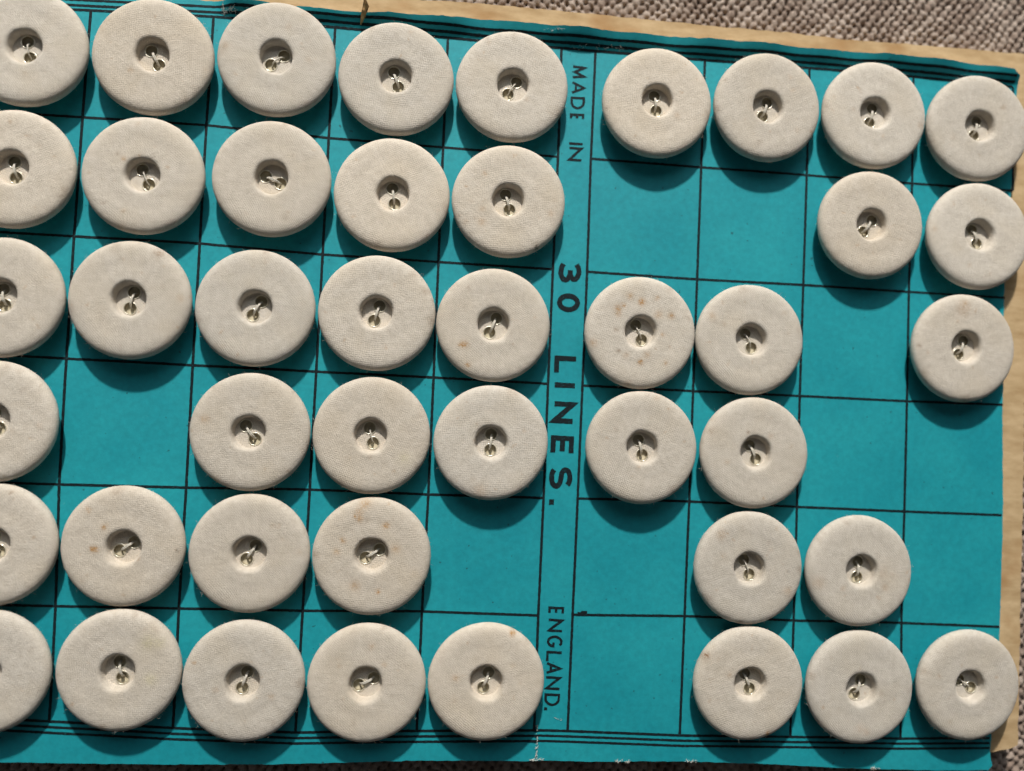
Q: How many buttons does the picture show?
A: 44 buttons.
